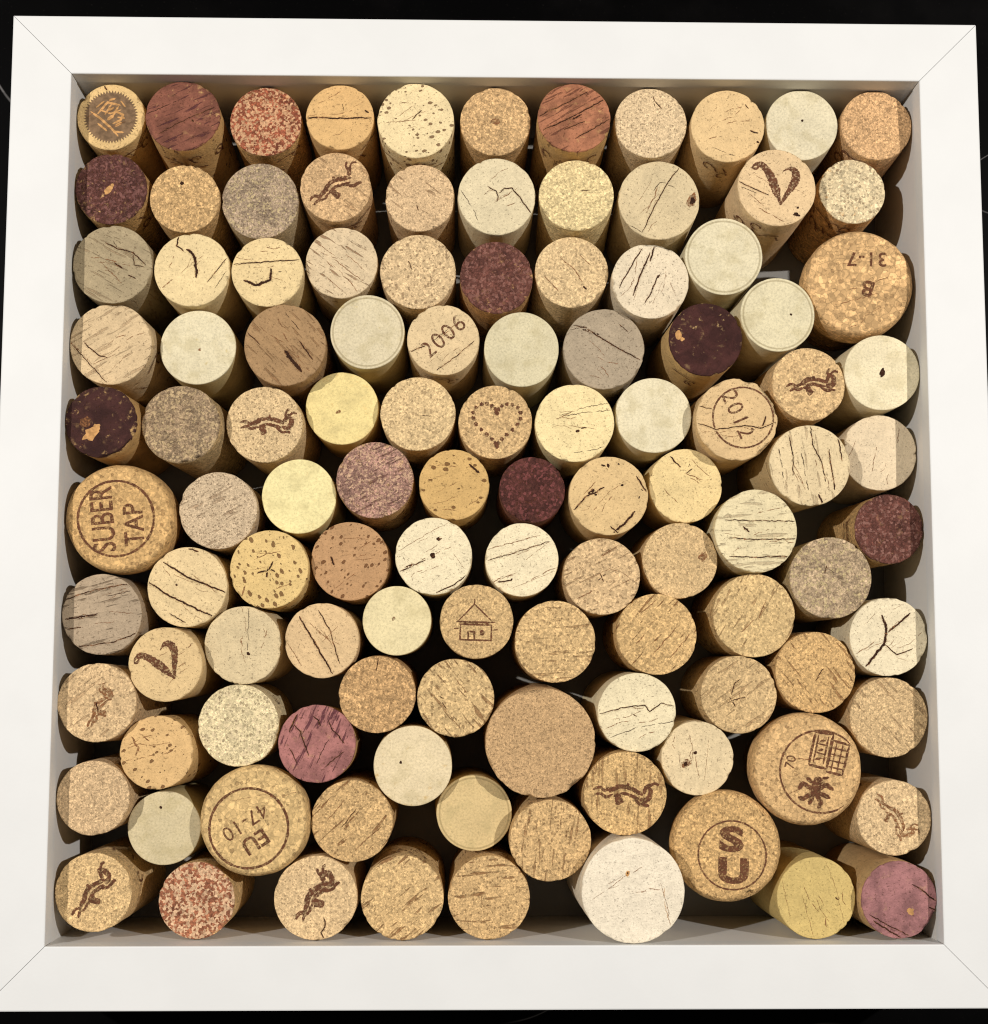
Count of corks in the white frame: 112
